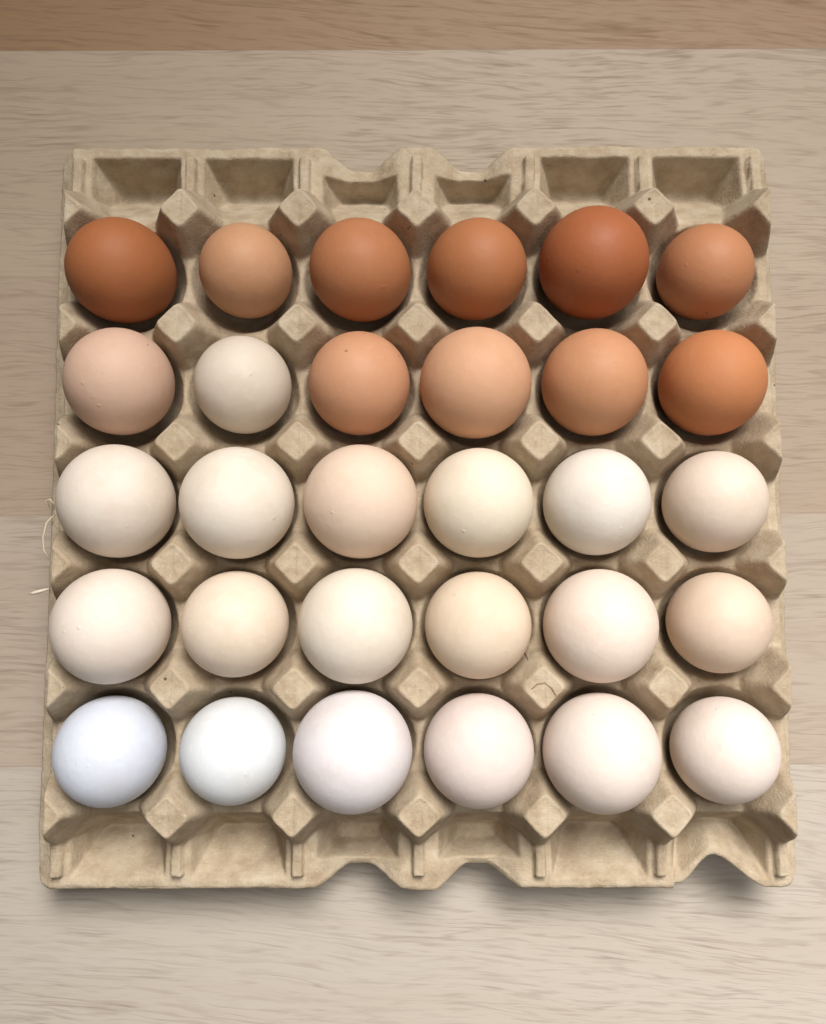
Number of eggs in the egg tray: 30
